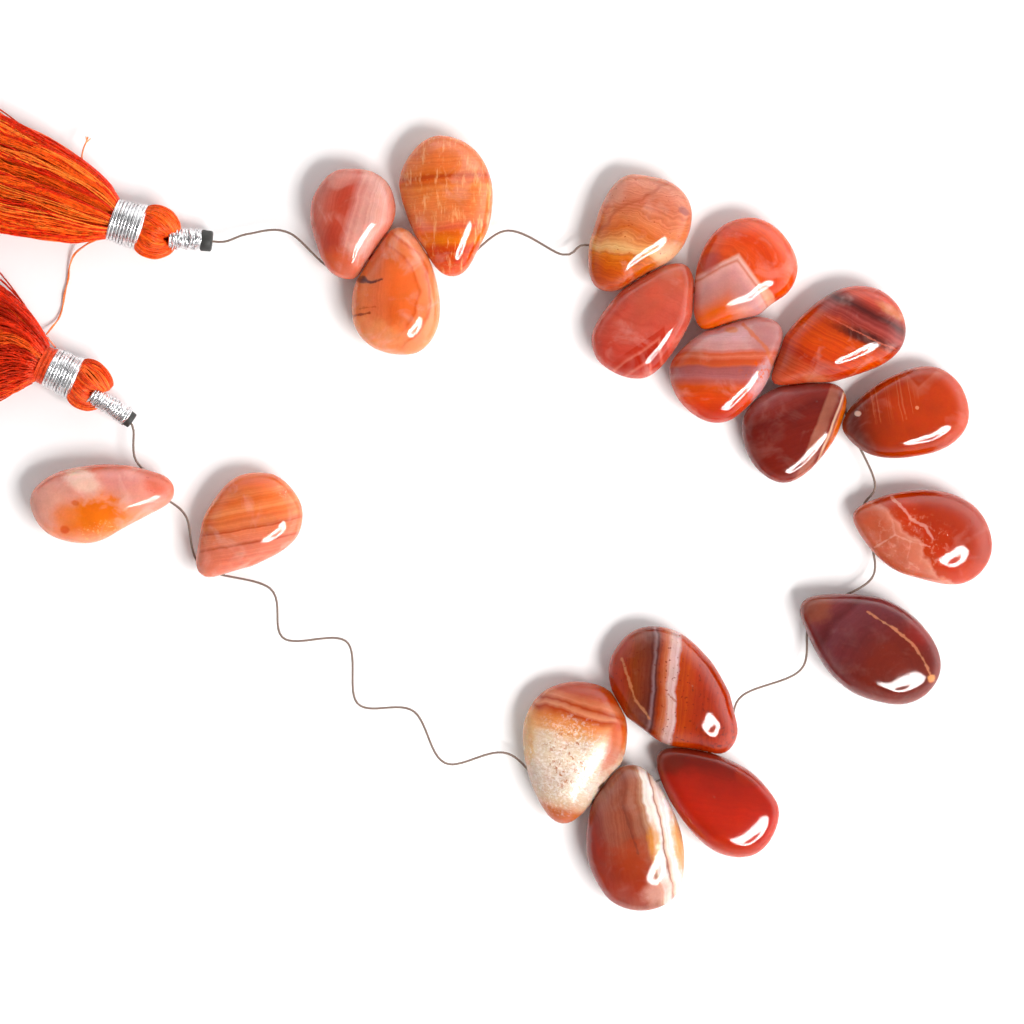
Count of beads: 18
